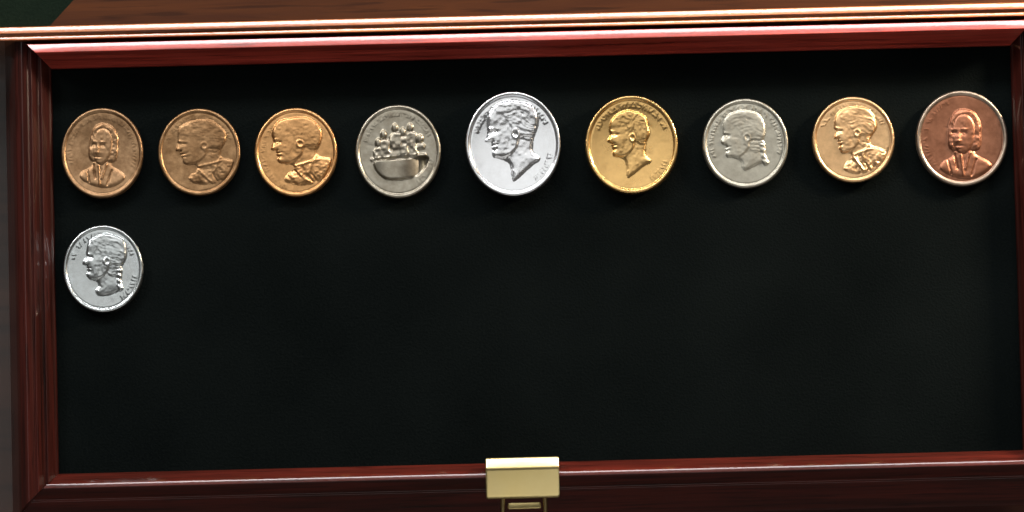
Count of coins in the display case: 10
